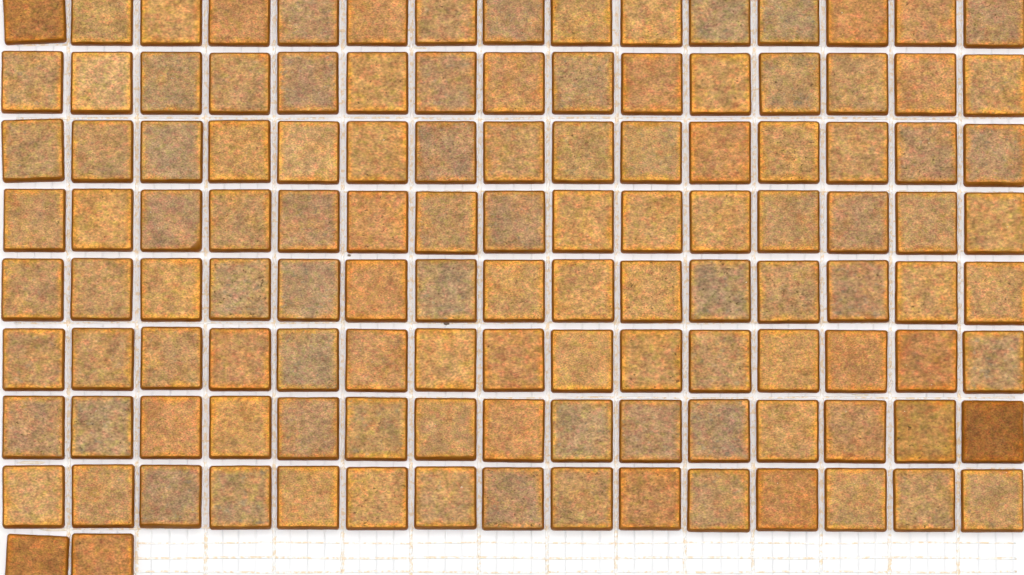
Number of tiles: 122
